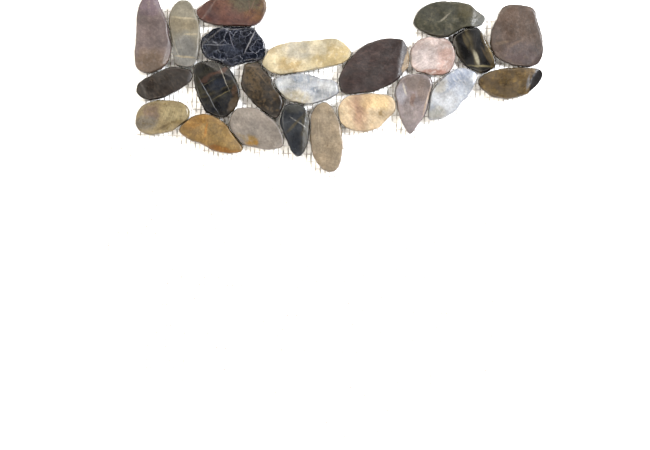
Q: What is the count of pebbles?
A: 23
